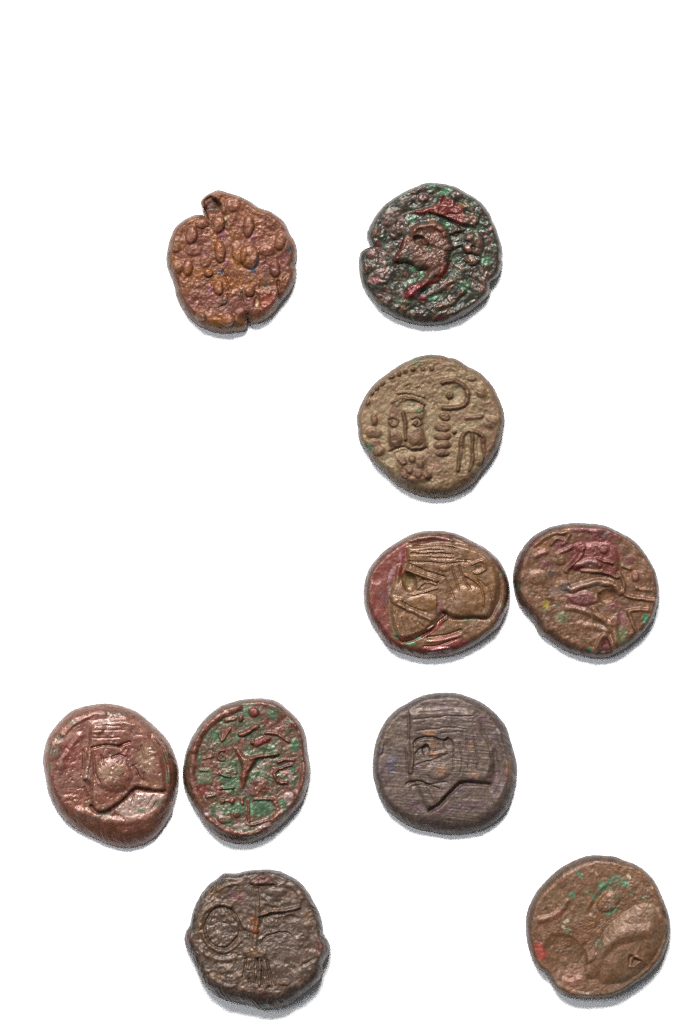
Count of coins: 10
